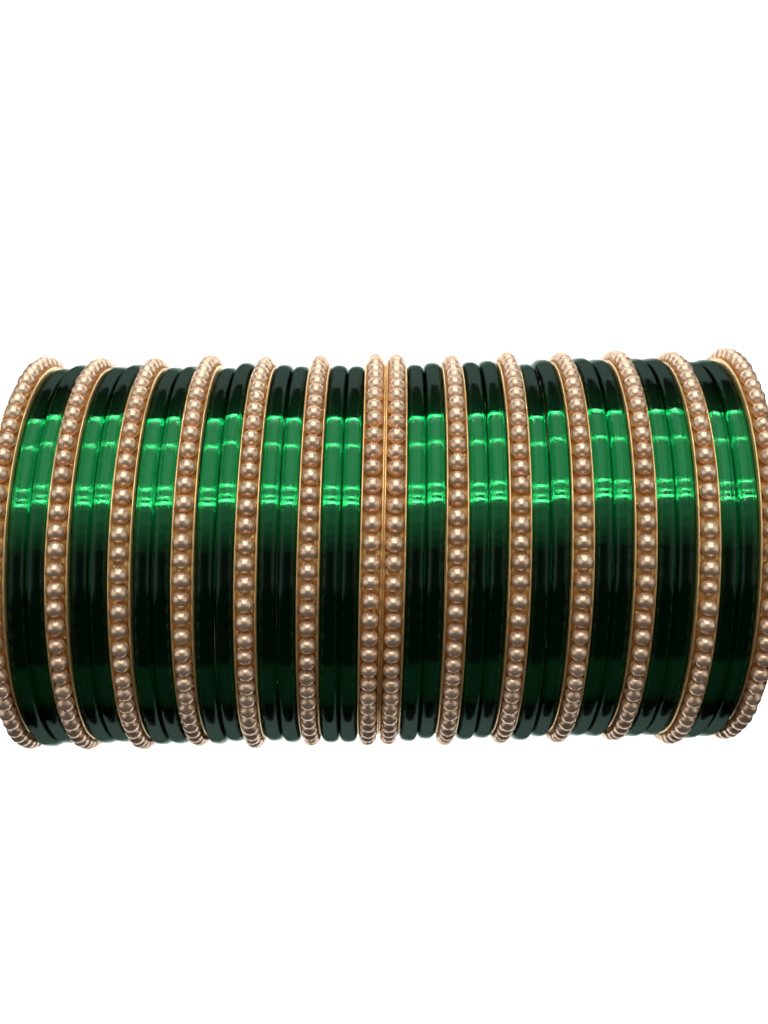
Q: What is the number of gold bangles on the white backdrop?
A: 14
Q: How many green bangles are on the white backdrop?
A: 24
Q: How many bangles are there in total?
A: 38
